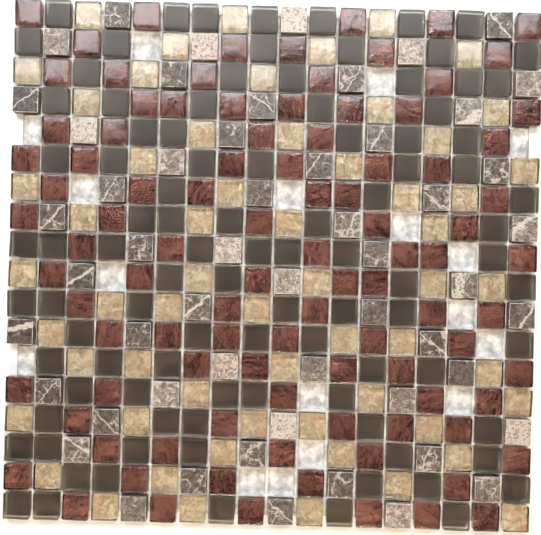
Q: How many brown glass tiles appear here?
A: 97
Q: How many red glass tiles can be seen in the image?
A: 97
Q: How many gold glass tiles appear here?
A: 59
